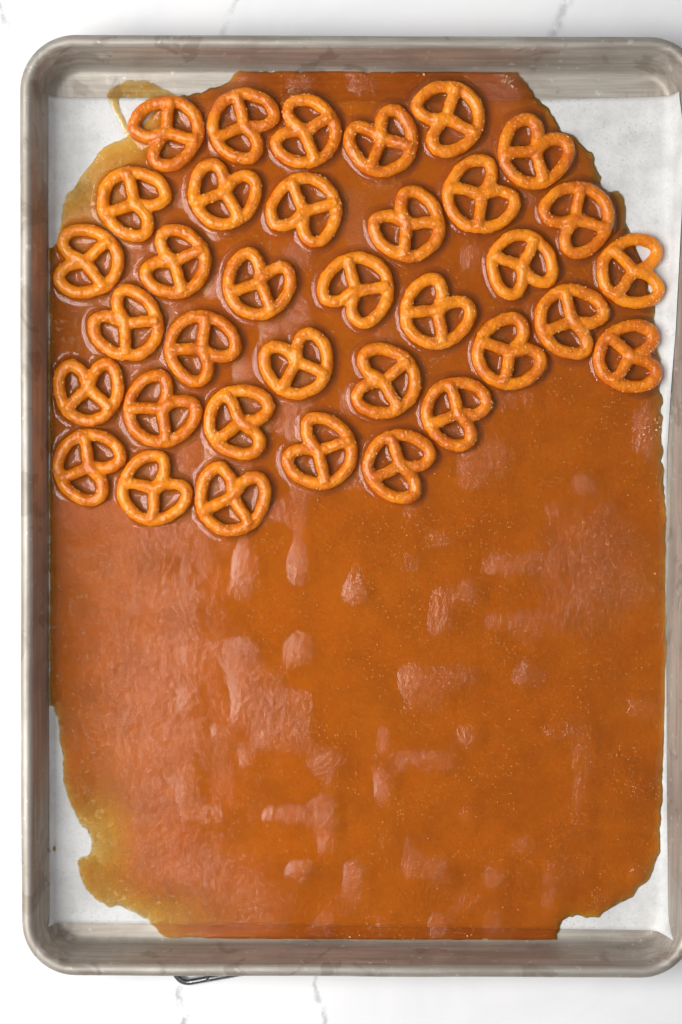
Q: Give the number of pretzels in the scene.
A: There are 35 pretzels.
